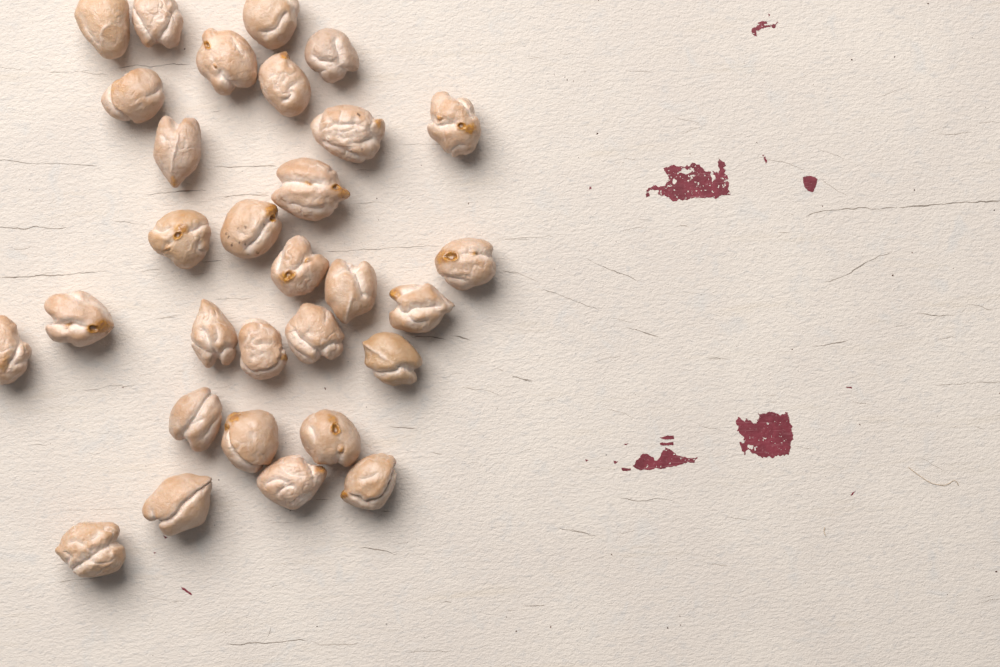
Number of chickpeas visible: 30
